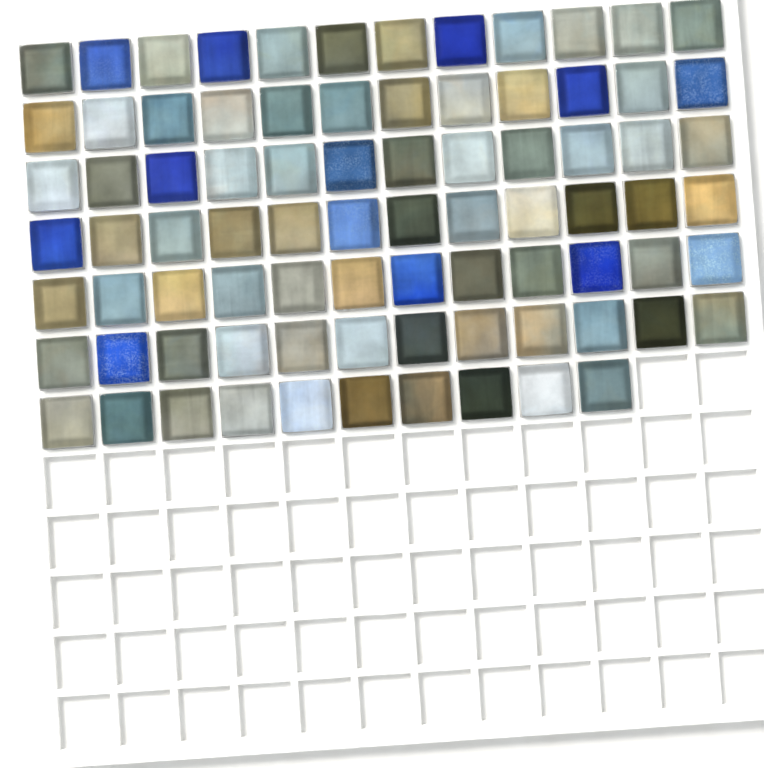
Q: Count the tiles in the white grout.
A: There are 82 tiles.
